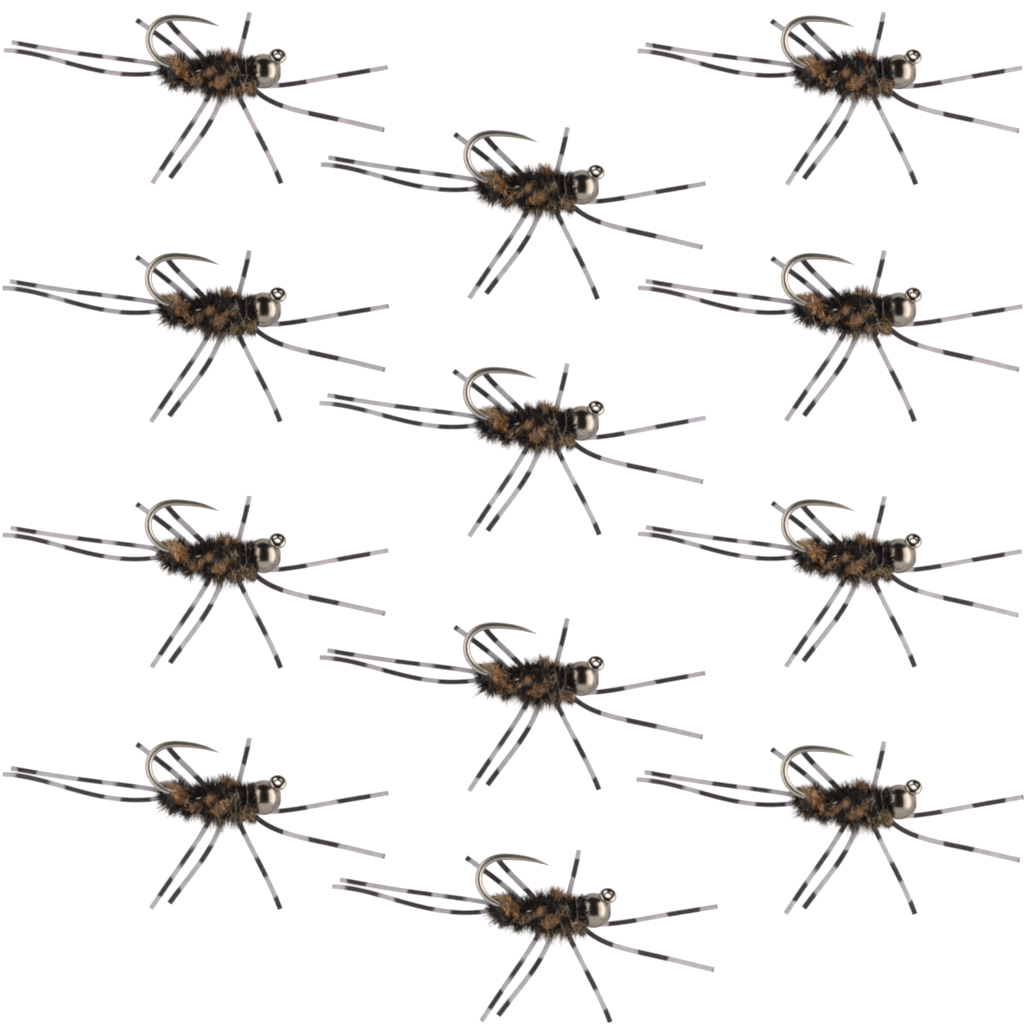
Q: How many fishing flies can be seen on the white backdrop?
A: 12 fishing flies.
